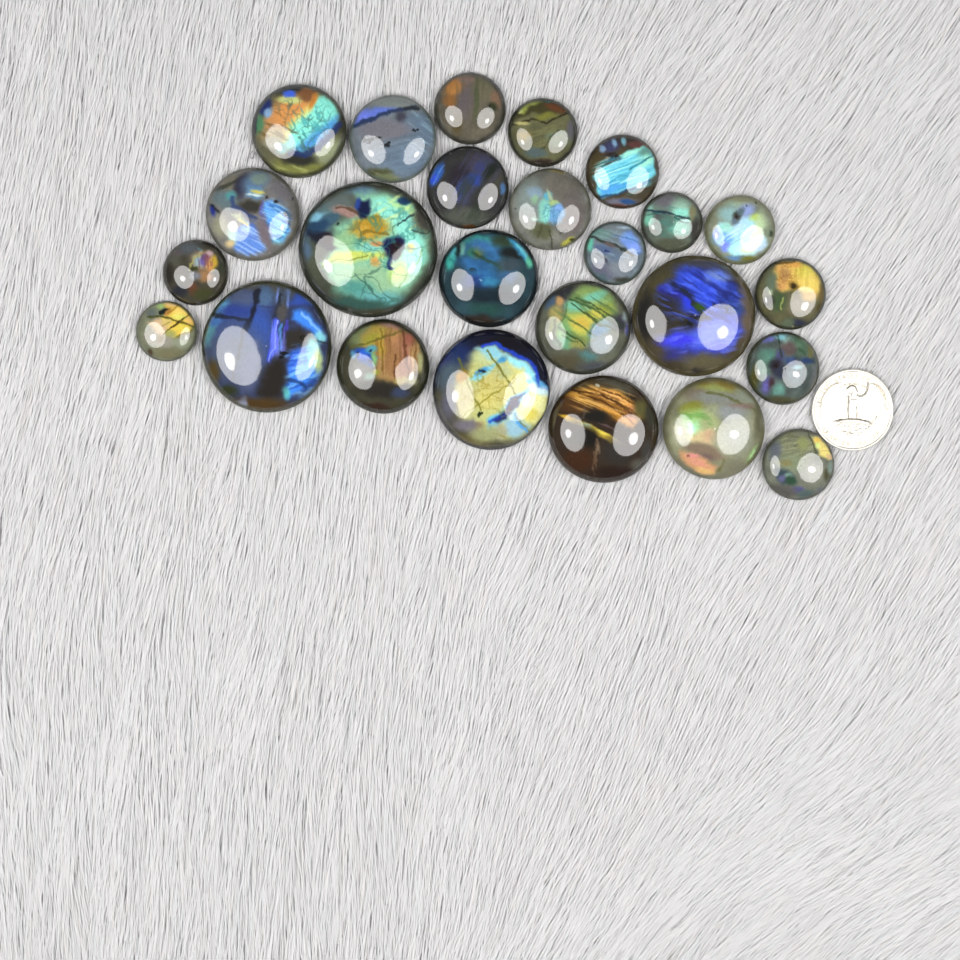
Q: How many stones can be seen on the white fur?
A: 25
